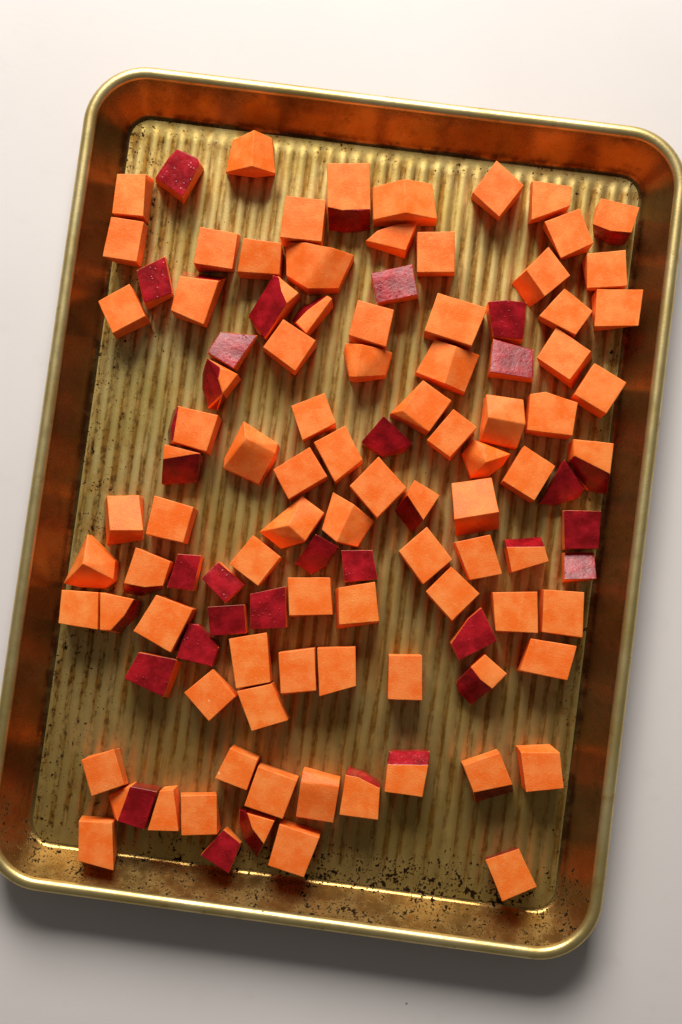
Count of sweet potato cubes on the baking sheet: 108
